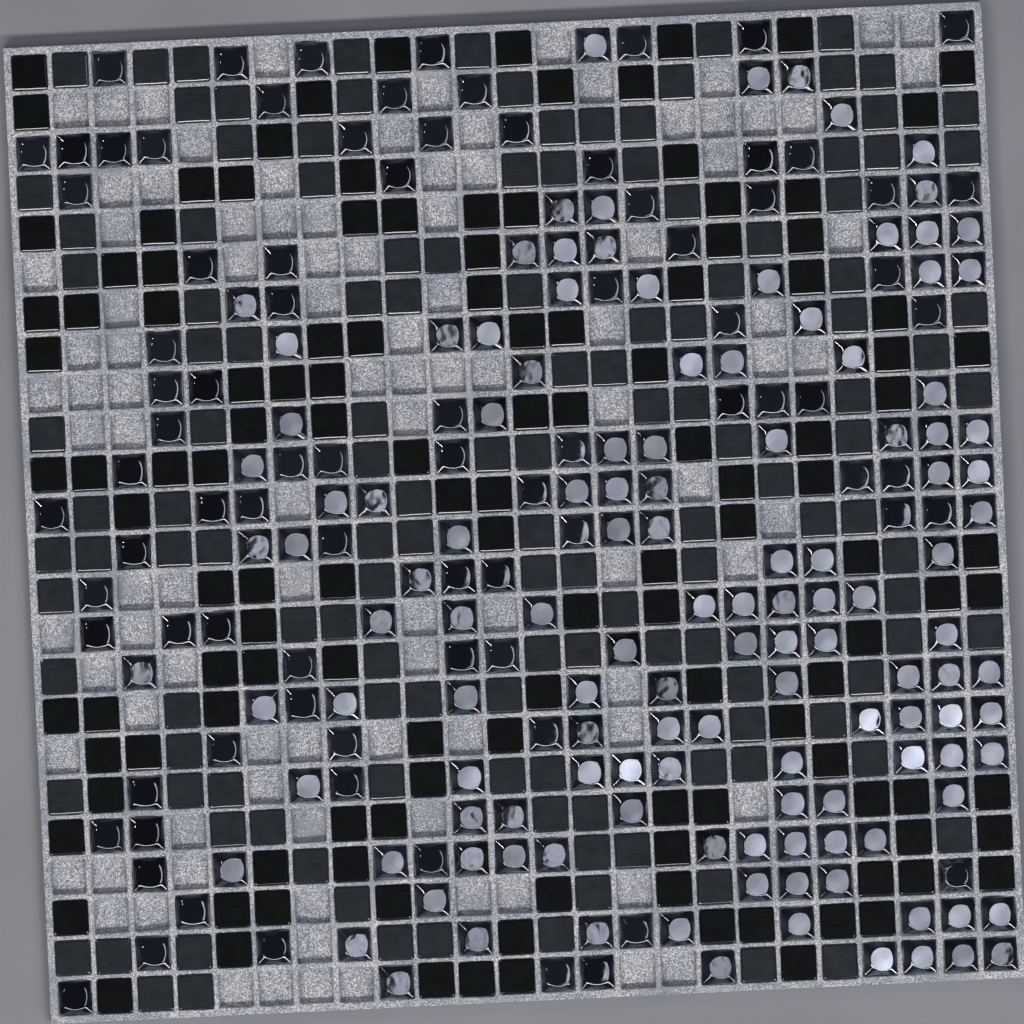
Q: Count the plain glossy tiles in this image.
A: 85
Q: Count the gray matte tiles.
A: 135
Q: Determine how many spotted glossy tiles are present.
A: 128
